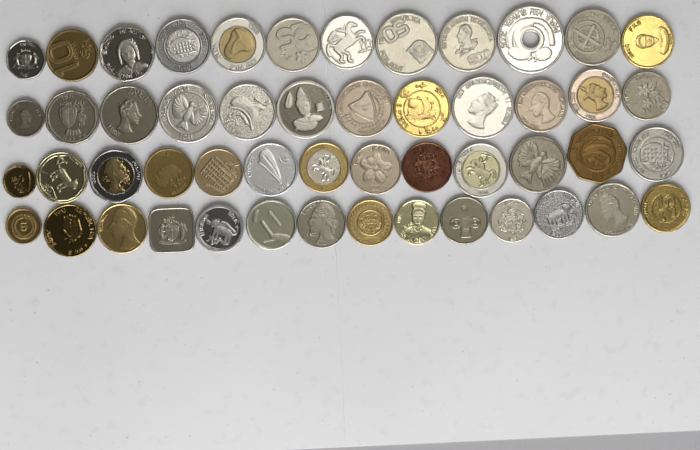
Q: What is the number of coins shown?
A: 51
